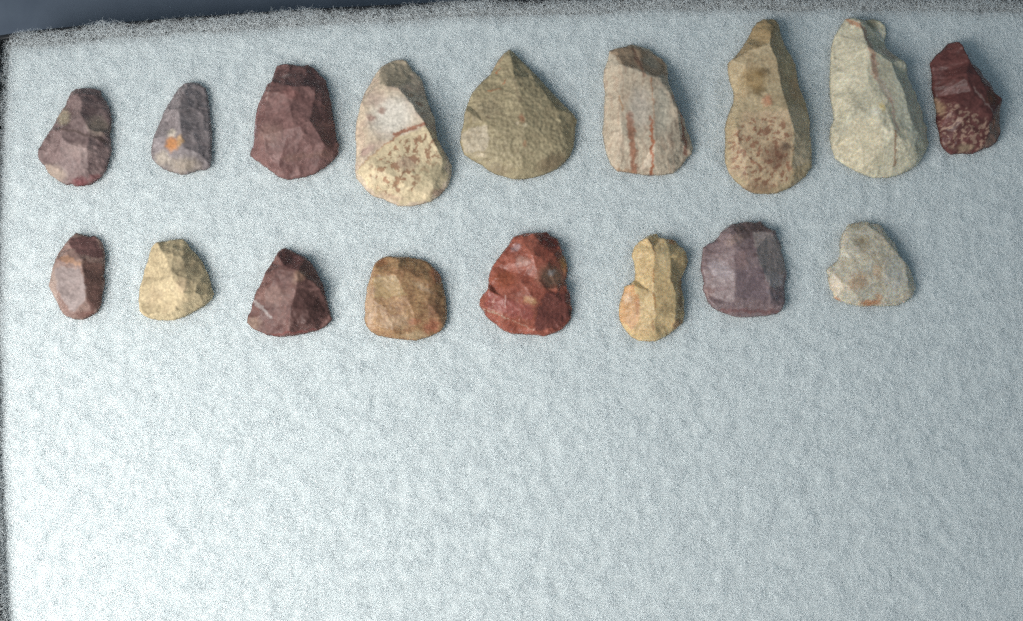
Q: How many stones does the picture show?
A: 17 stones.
